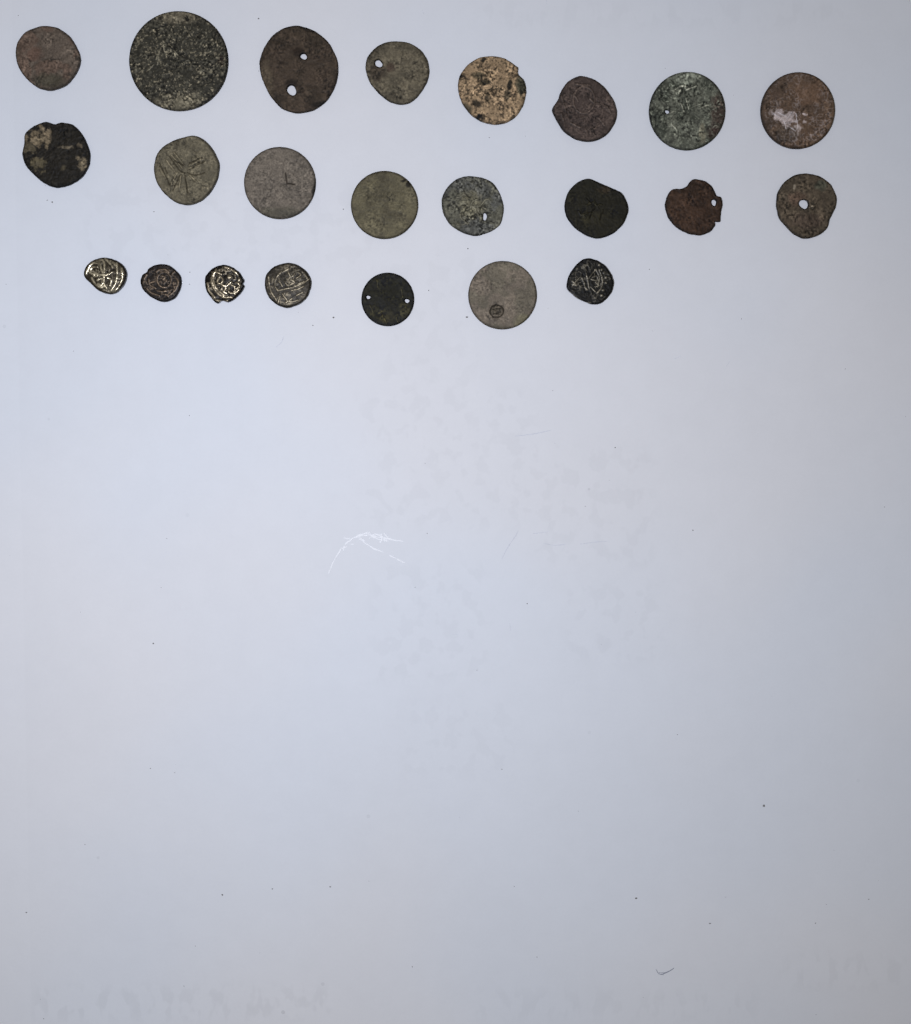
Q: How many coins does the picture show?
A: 23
